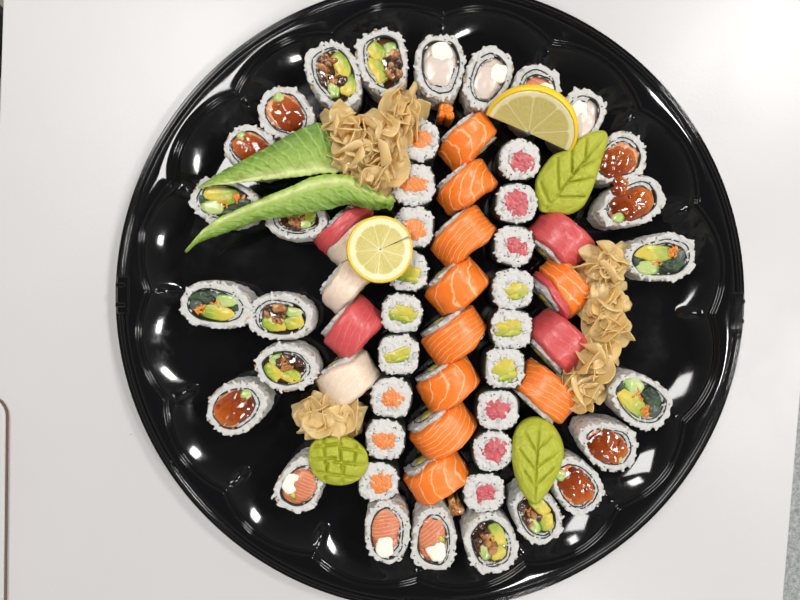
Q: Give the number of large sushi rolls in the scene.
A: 25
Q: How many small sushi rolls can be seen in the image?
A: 18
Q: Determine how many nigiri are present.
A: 16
